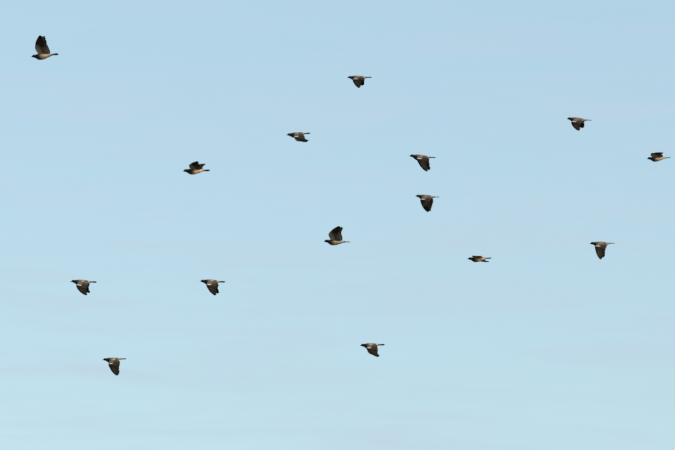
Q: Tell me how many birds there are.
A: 15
